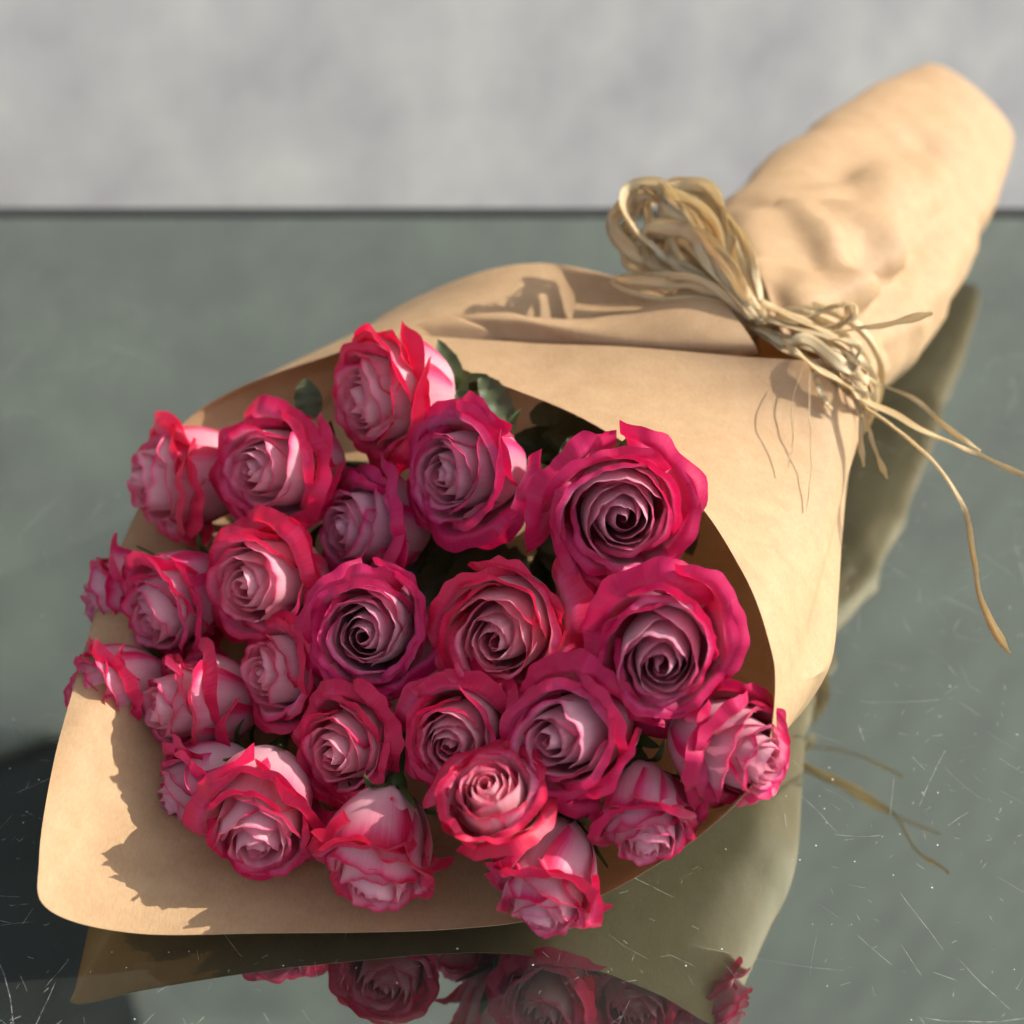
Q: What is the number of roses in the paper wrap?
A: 25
